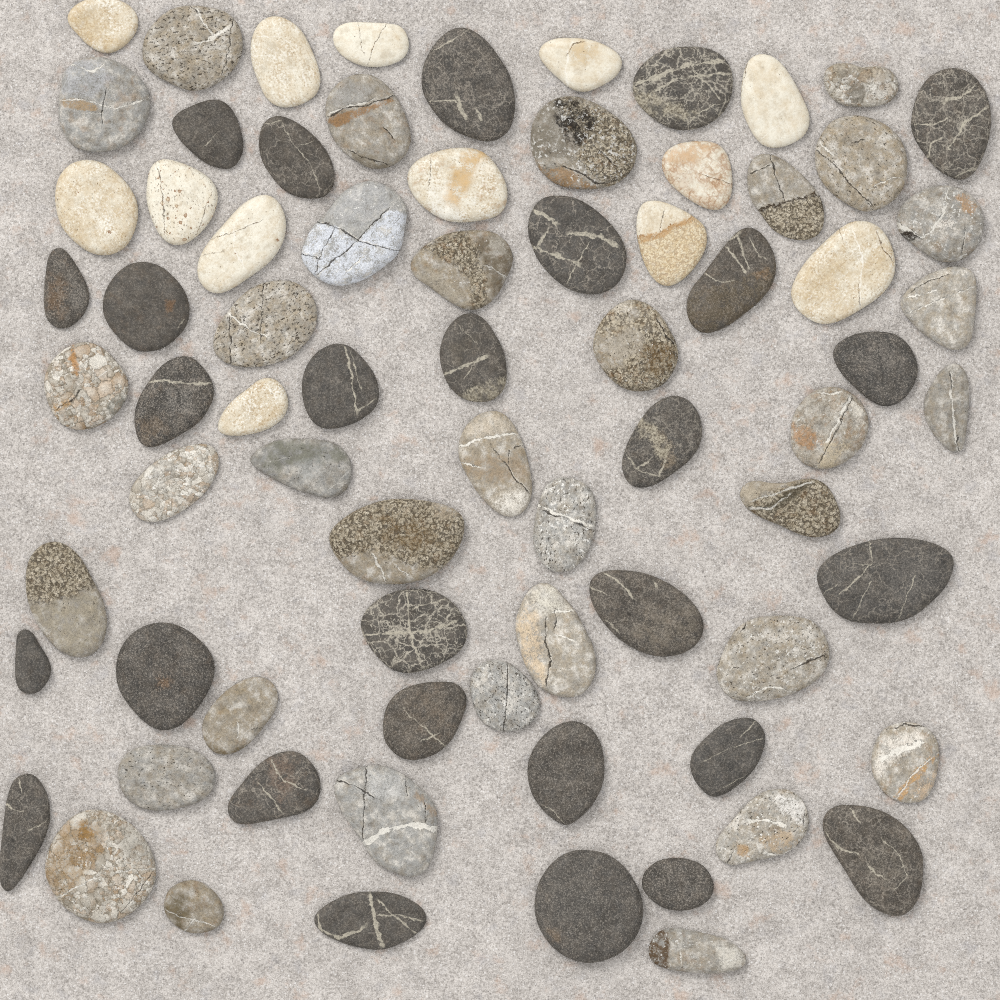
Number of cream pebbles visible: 13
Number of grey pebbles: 34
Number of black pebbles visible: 28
